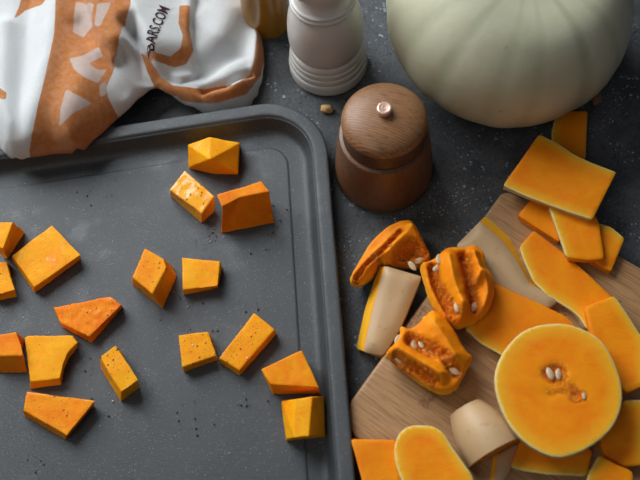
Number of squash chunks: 17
